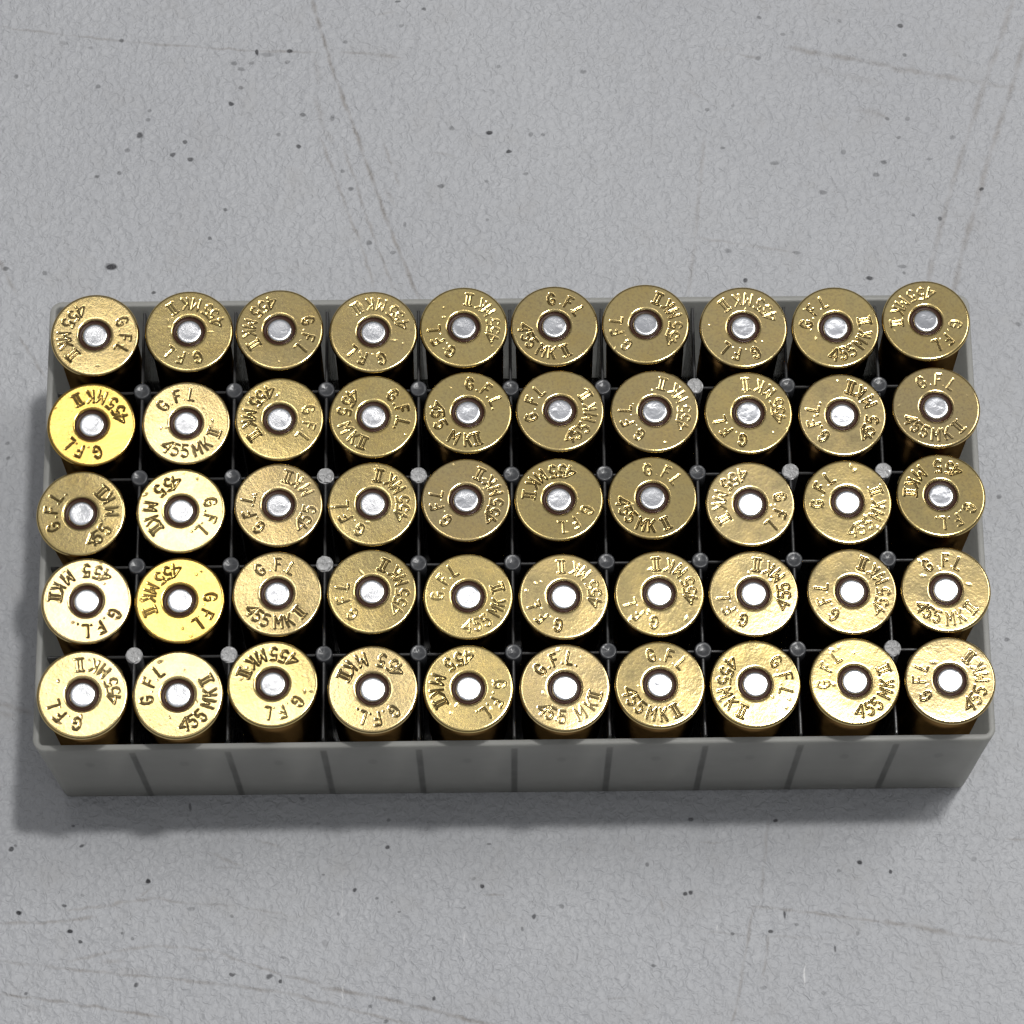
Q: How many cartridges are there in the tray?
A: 50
